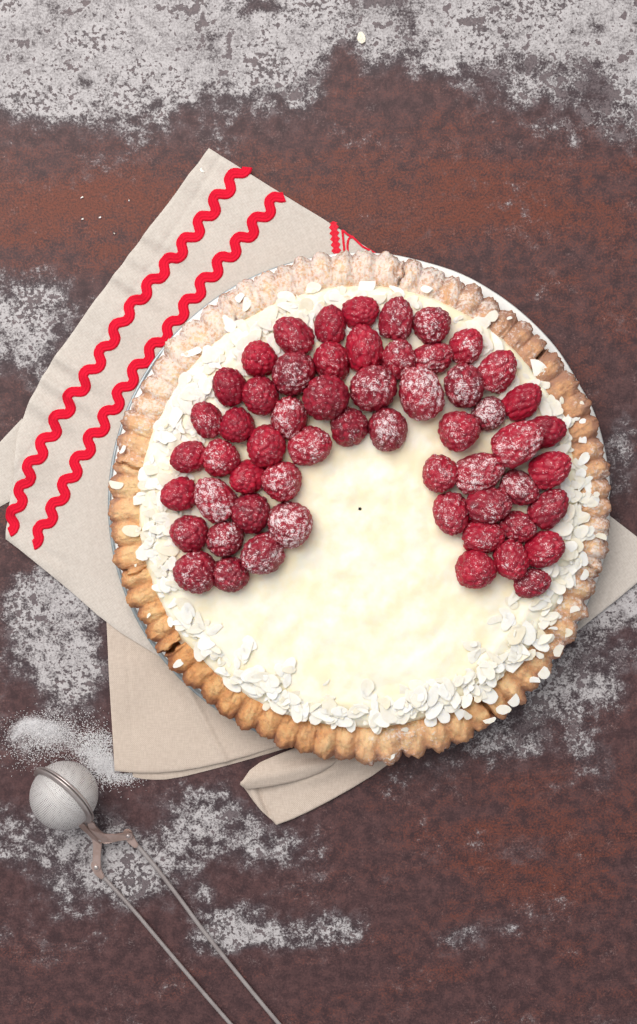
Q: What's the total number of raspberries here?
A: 57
